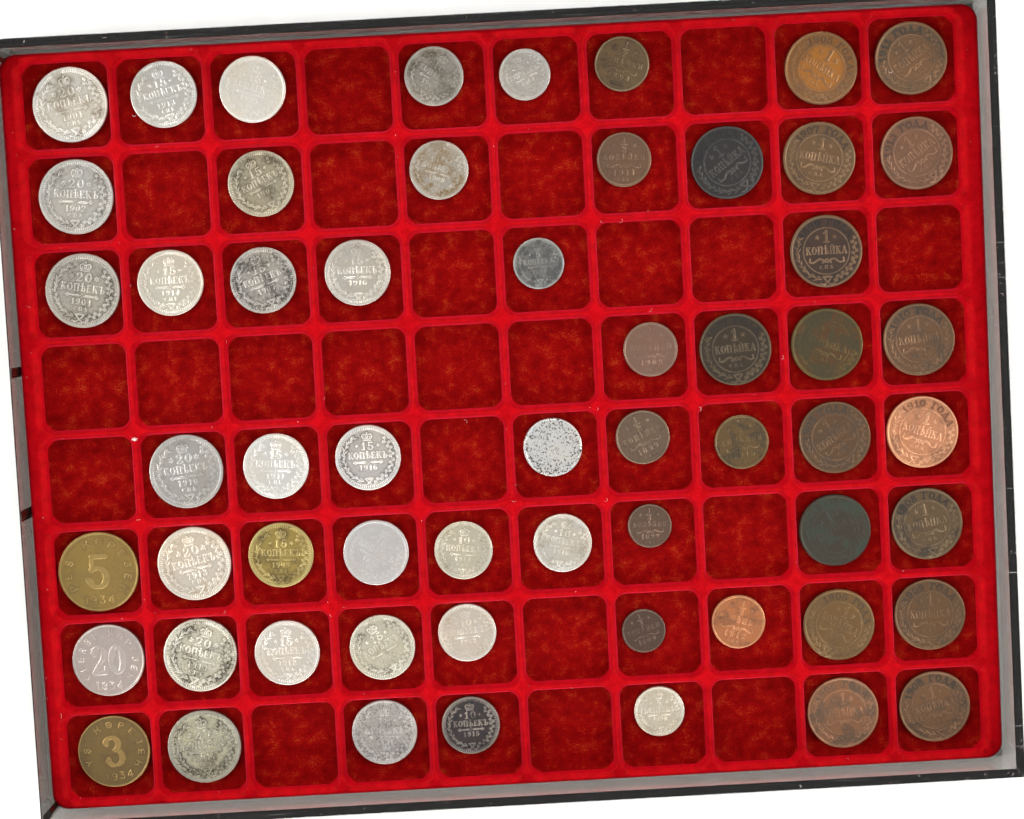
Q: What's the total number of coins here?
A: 58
